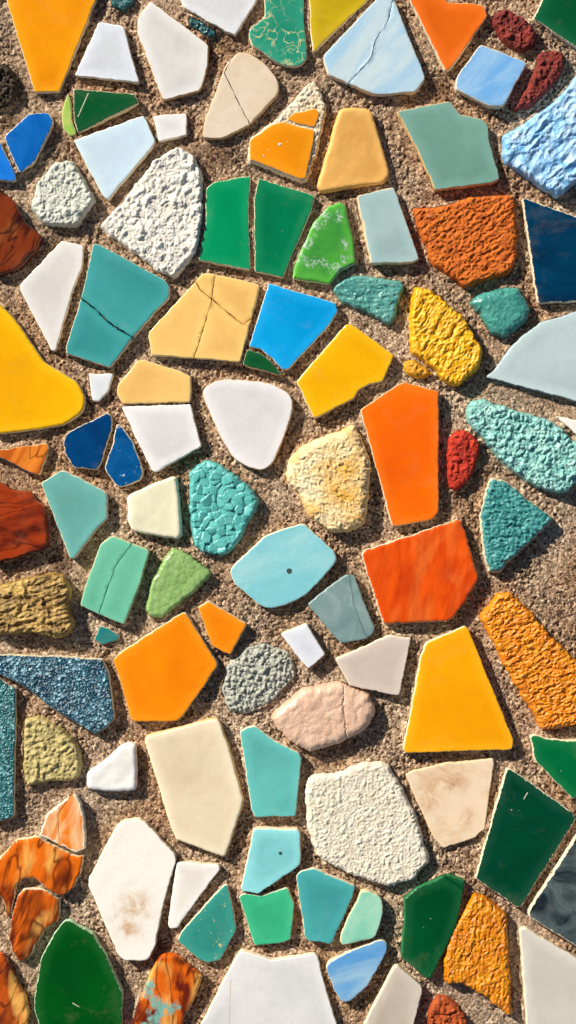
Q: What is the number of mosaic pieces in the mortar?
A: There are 110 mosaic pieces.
